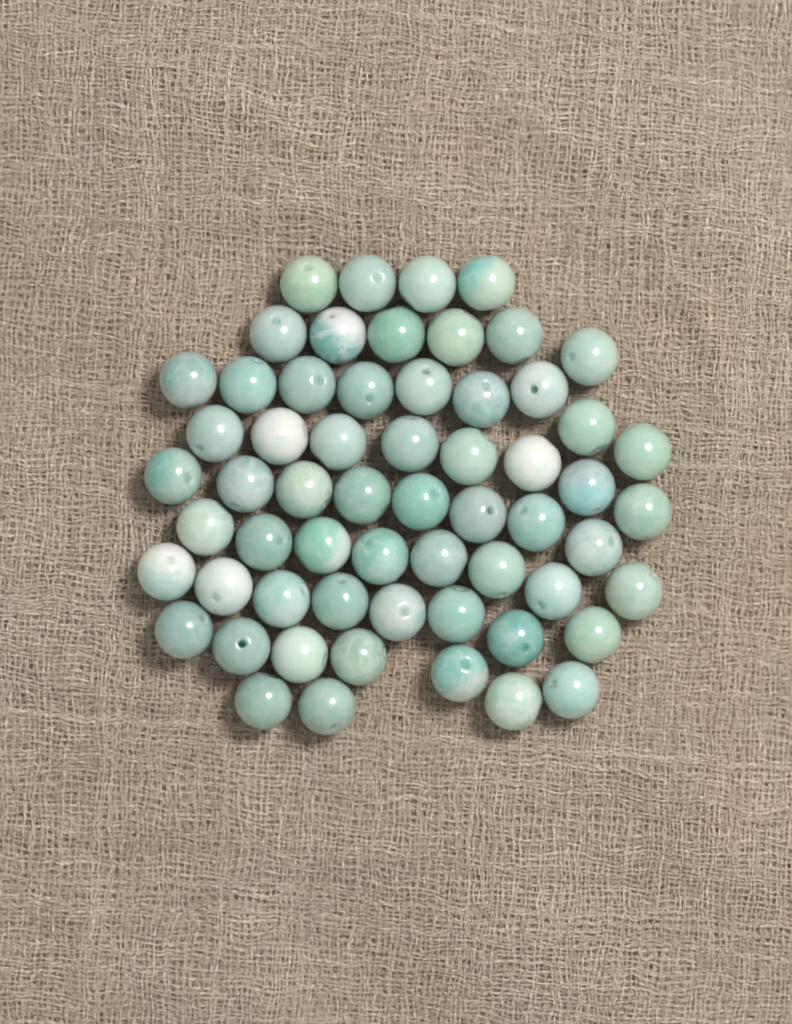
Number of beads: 60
